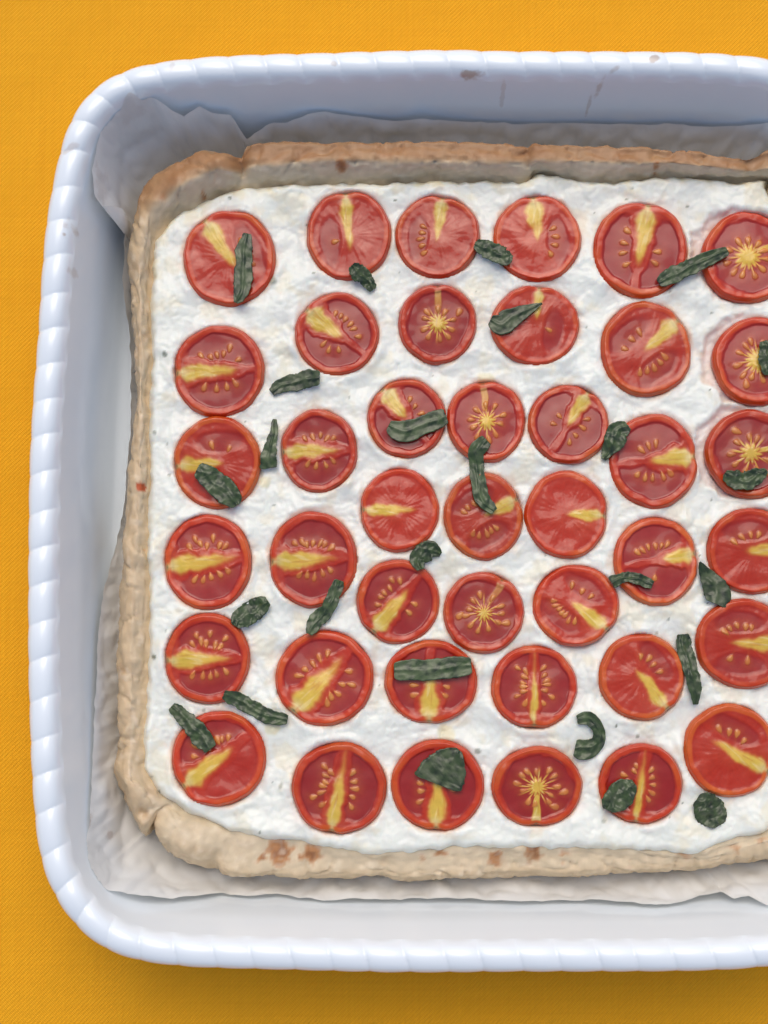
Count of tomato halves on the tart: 41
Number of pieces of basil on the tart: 26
